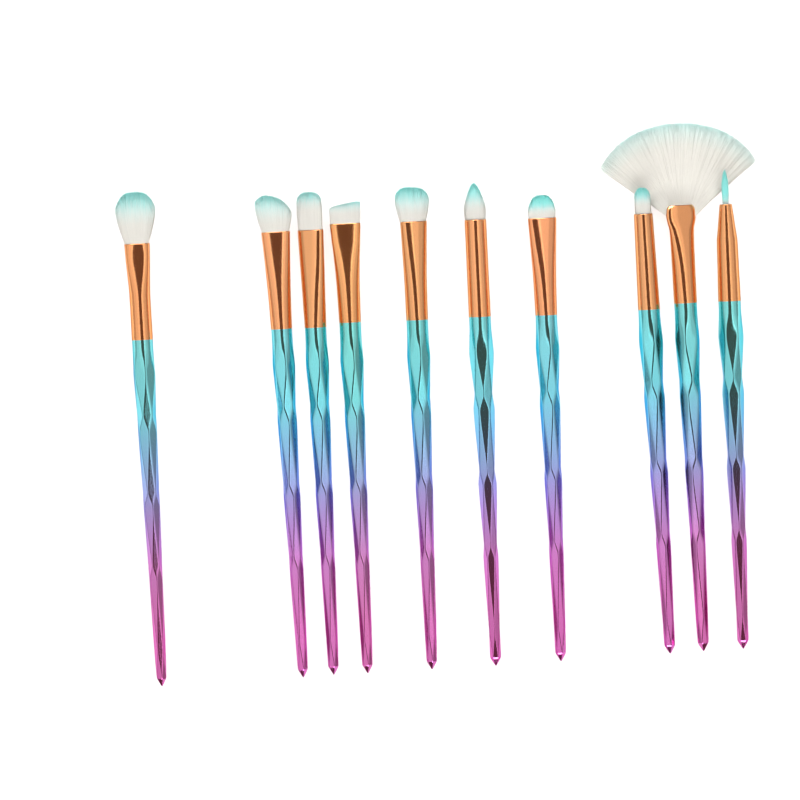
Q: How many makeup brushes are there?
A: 10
